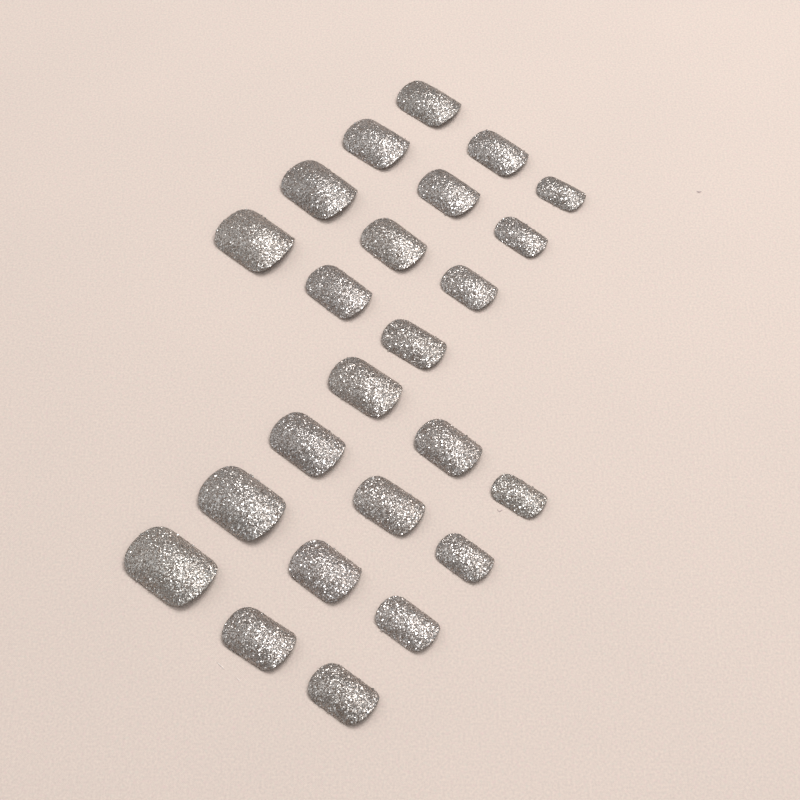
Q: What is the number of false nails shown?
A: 24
